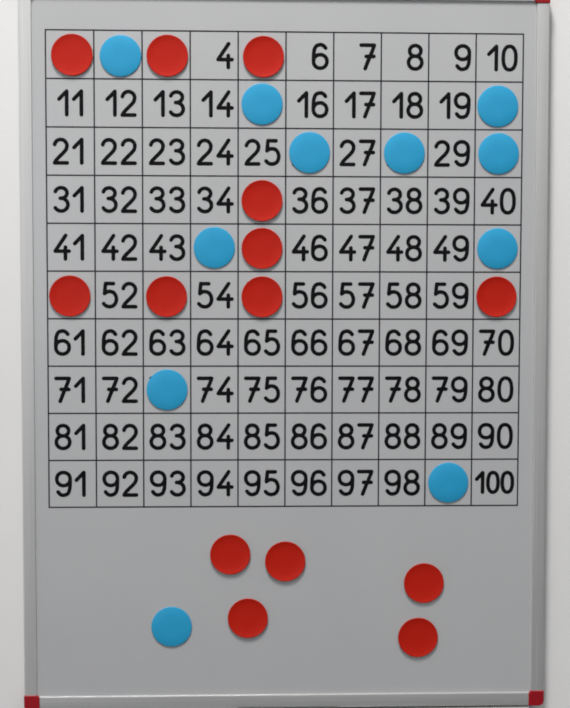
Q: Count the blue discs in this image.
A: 11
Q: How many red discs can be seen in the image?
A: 14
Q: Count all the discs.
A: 25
